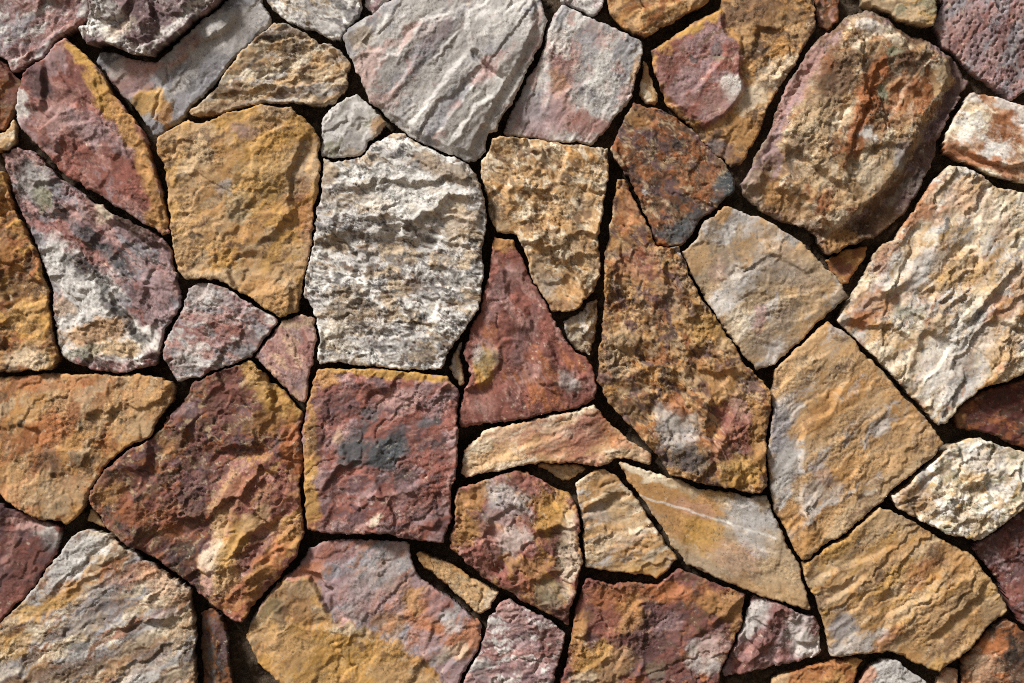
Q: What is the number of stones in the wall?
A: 62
